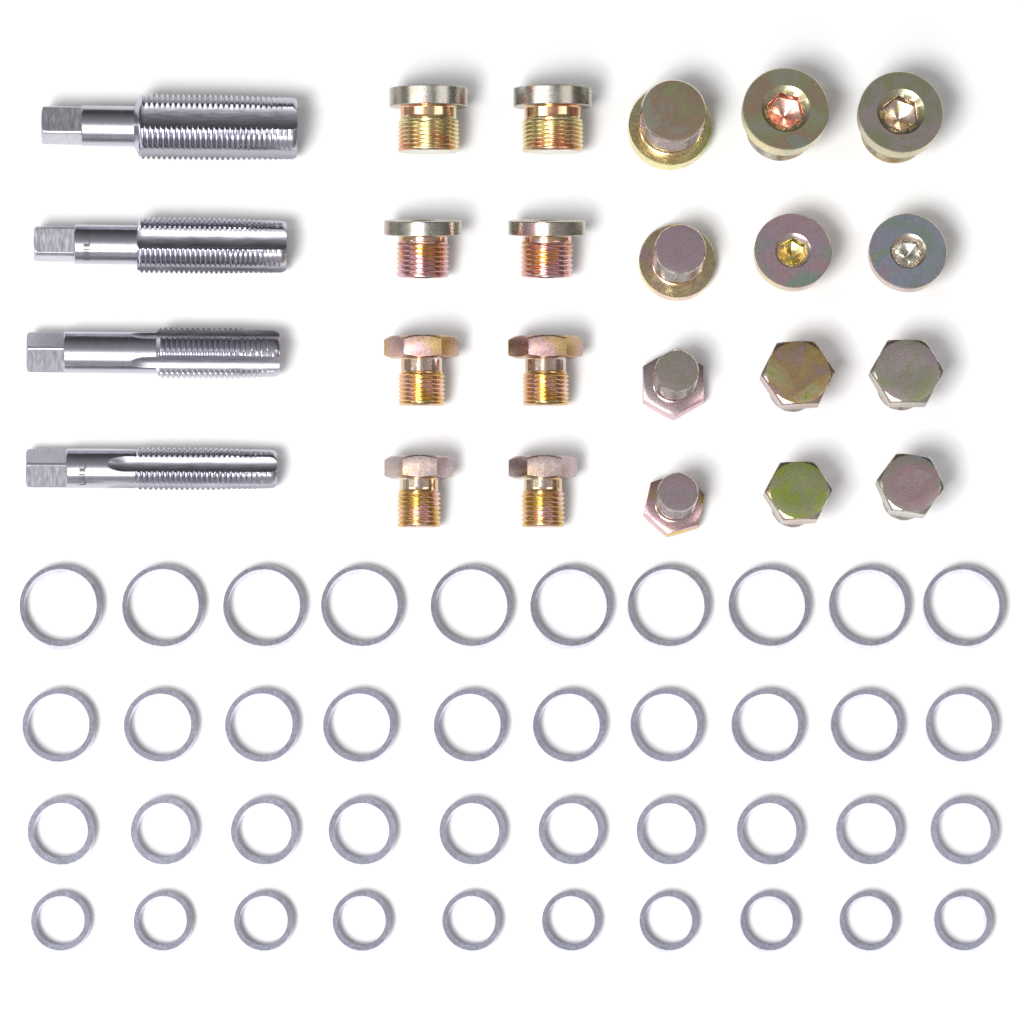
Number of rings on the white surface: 40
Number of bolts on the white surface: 20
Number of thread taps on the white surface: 4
